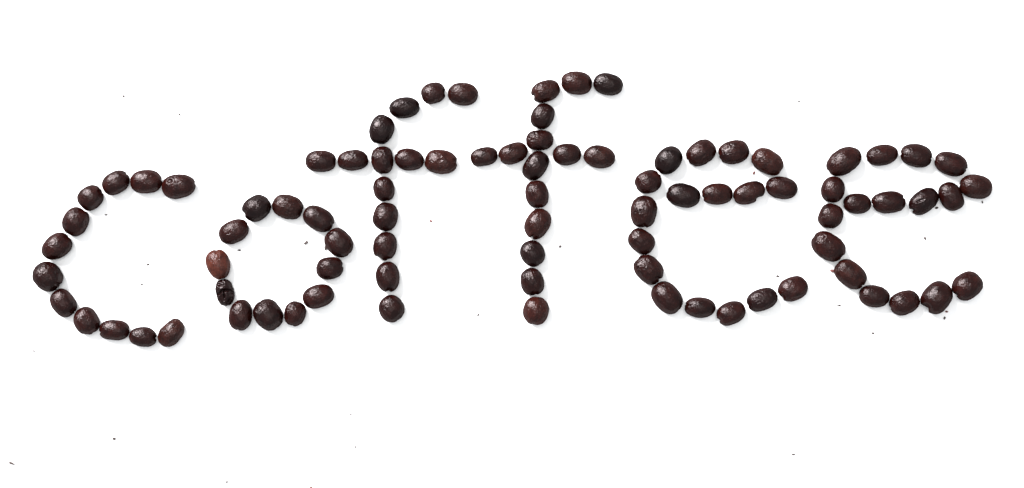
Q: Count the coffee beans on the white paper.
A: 87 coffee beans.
